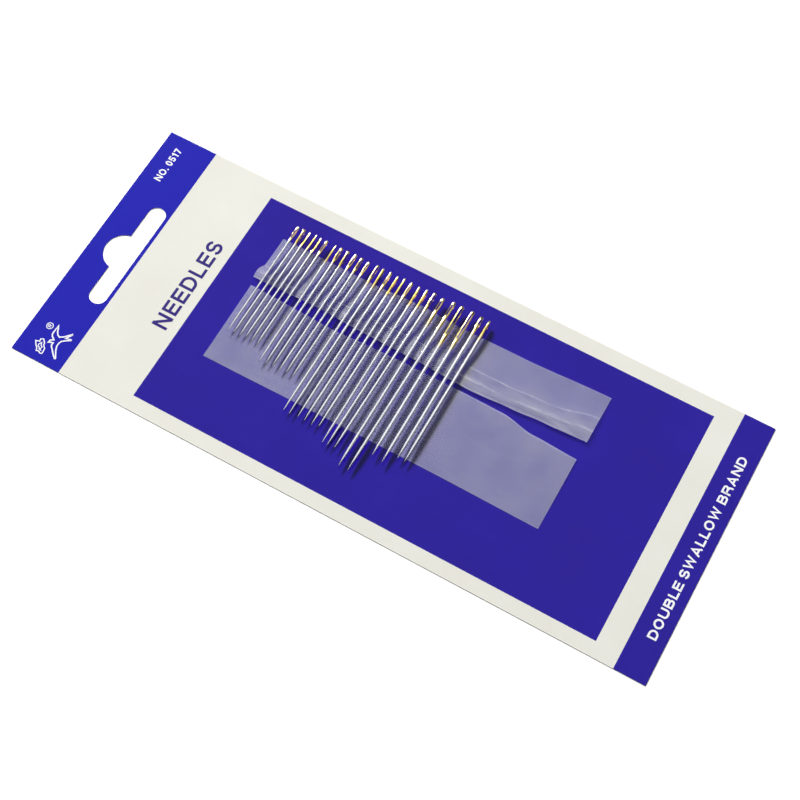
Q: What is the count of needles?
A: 27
